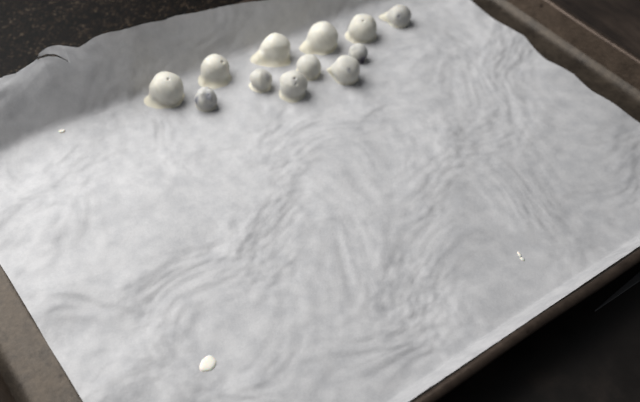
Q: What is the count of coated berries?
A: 12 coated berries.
